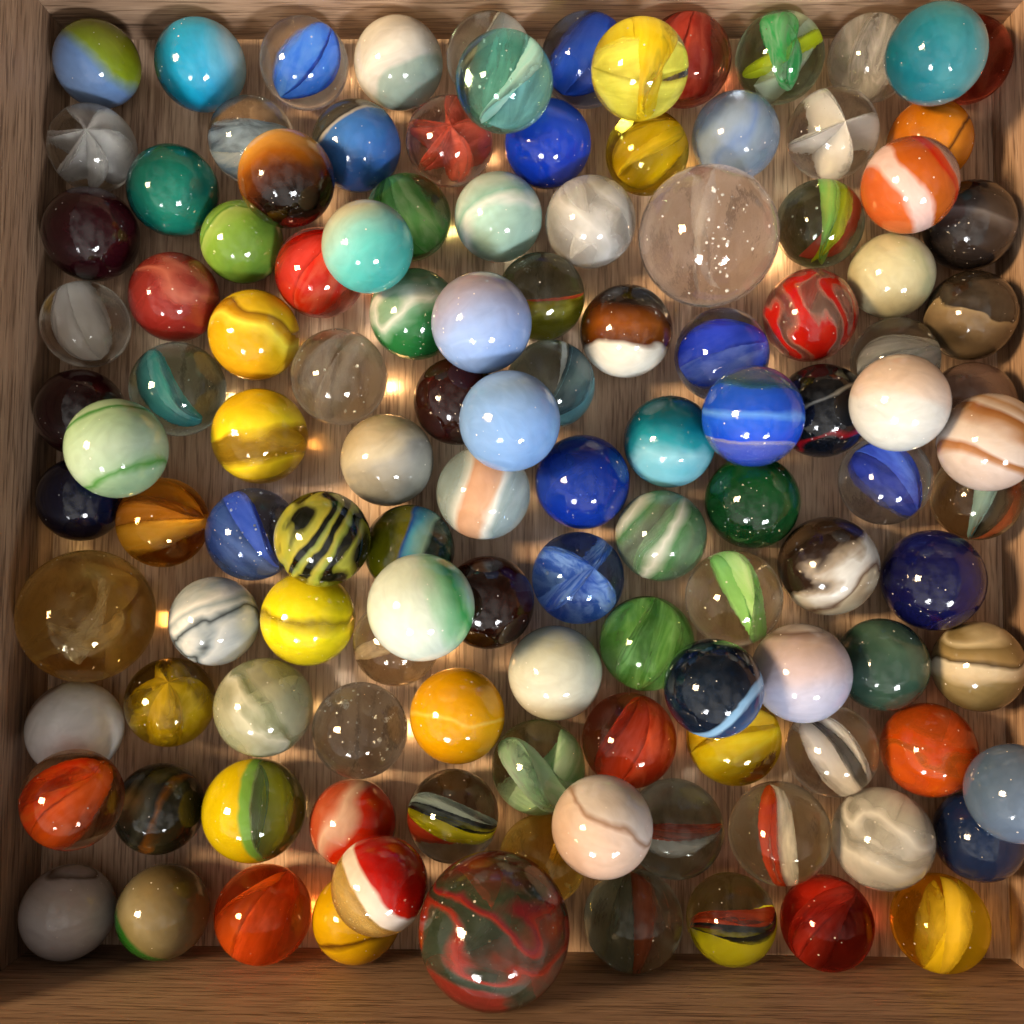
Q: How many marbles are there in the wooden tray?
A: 121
